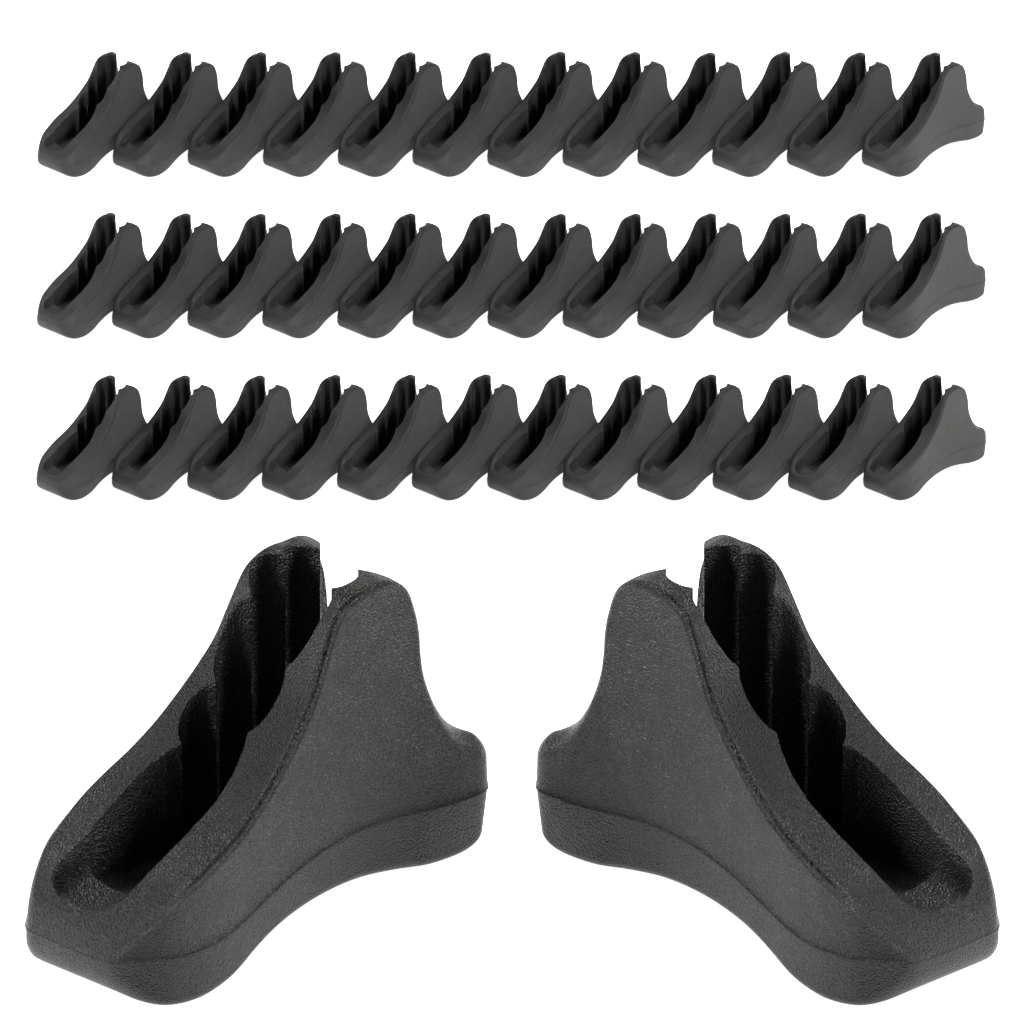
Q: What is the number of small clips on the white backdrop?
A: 36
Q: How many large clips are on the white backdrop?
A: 2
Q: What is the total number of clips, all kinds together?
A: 38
